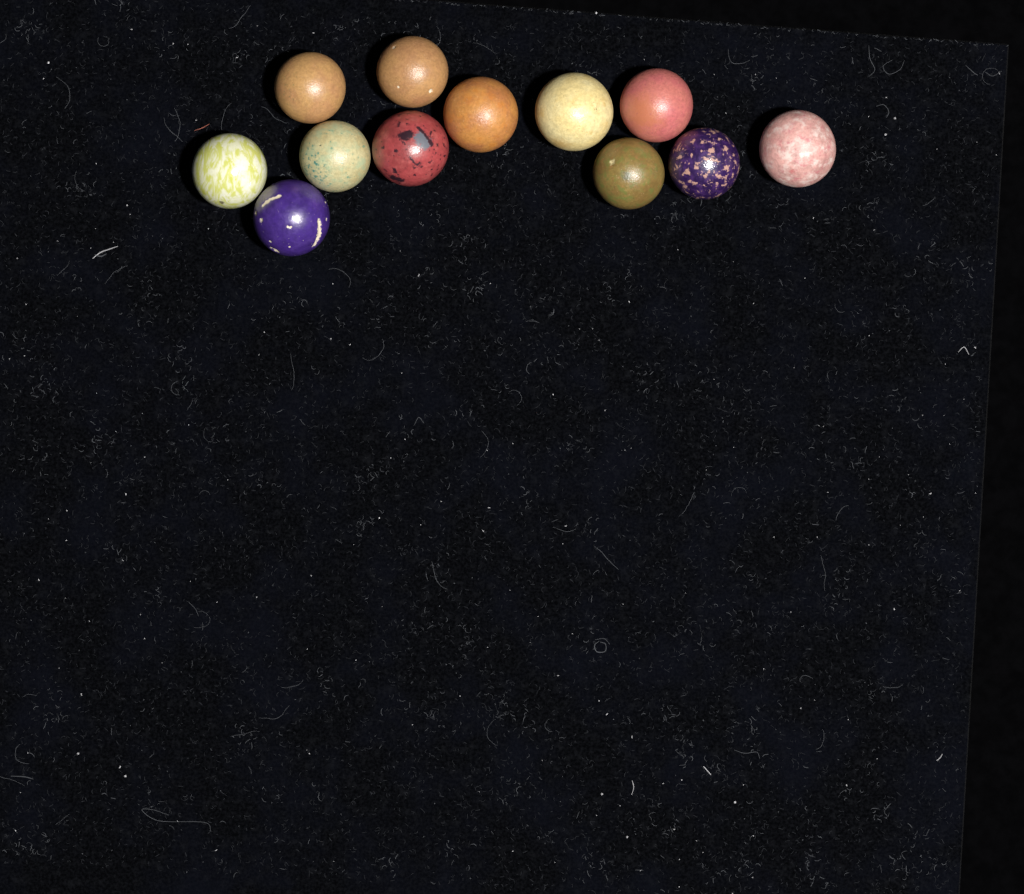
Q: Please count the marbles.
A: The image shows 12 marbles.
